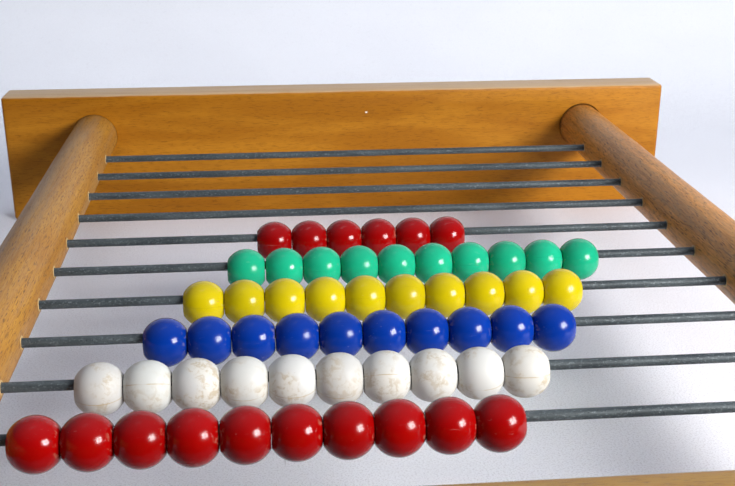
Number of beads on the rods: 56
